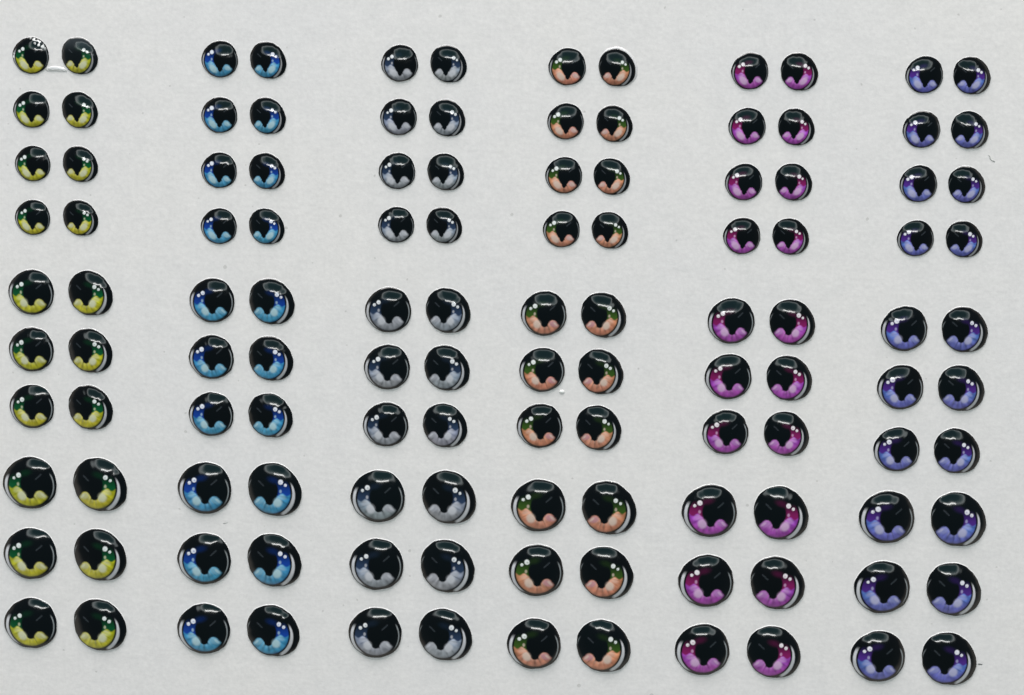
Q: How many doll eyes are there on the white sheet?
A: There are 120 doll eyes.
